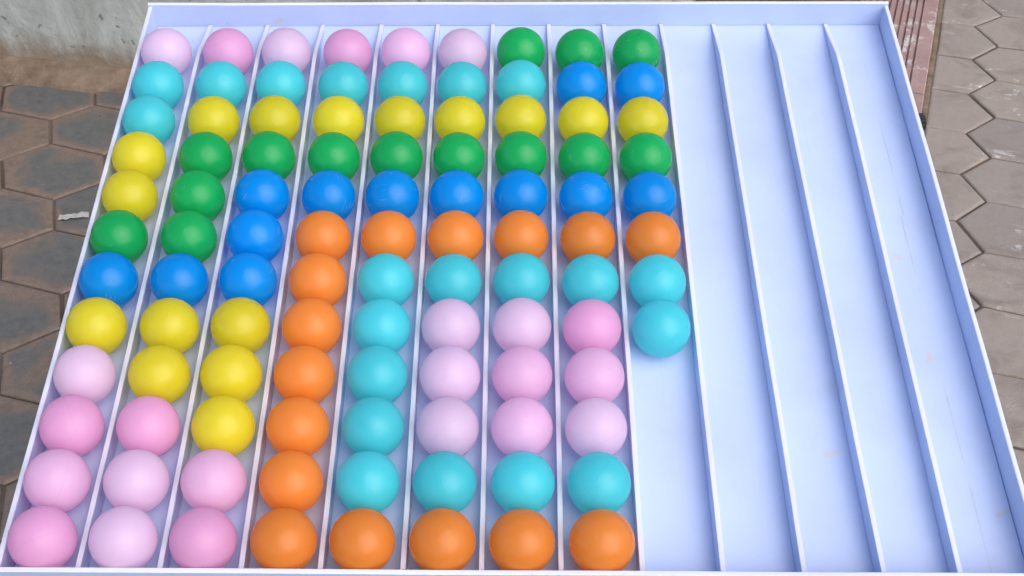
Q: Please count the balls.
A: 104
